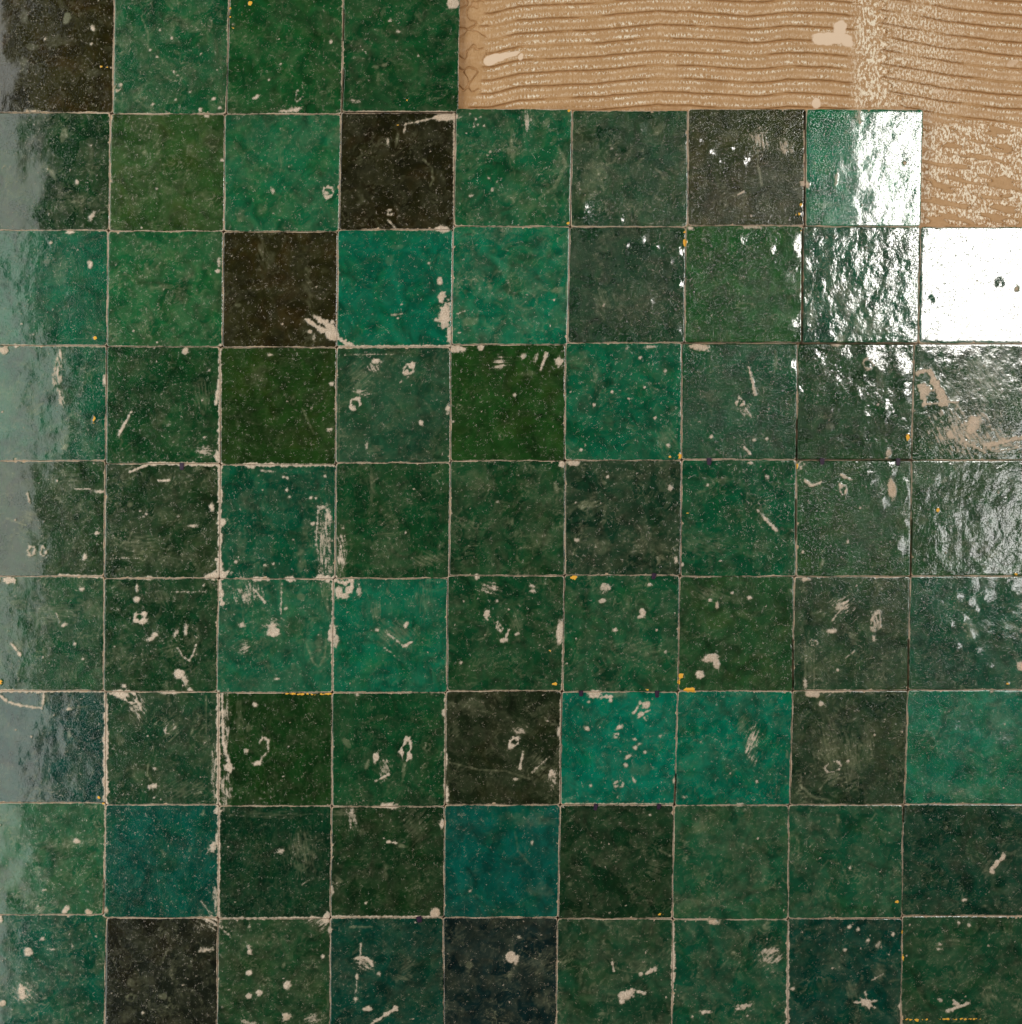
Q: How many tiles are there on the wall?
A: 75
